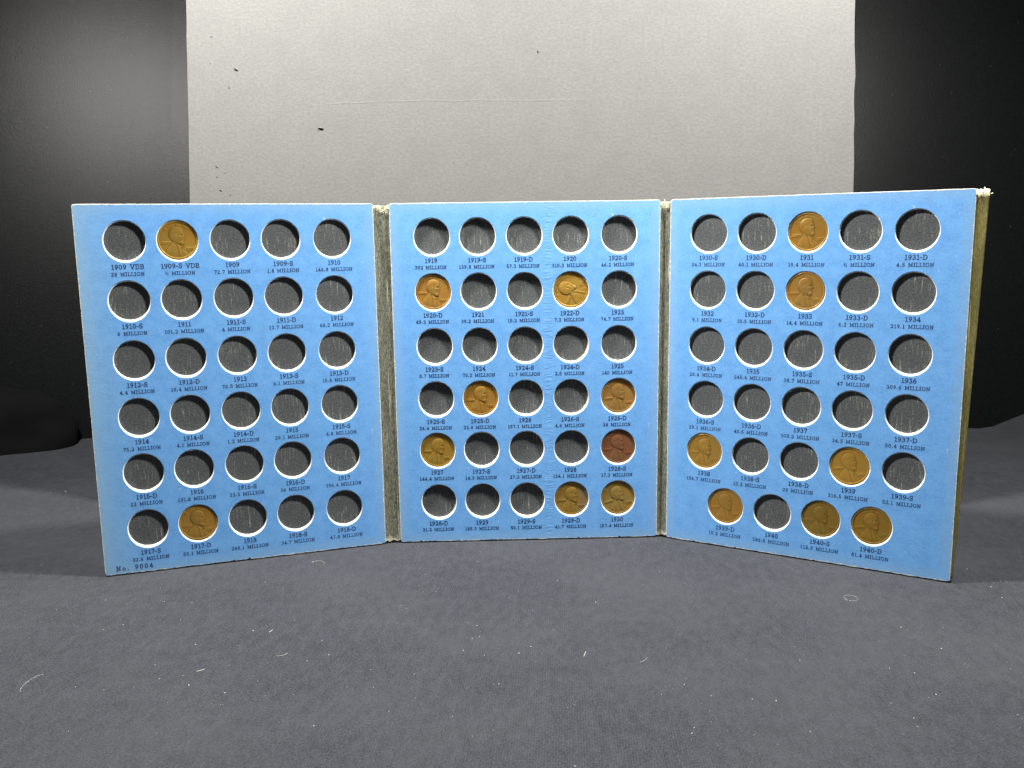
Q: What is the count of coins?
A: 17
